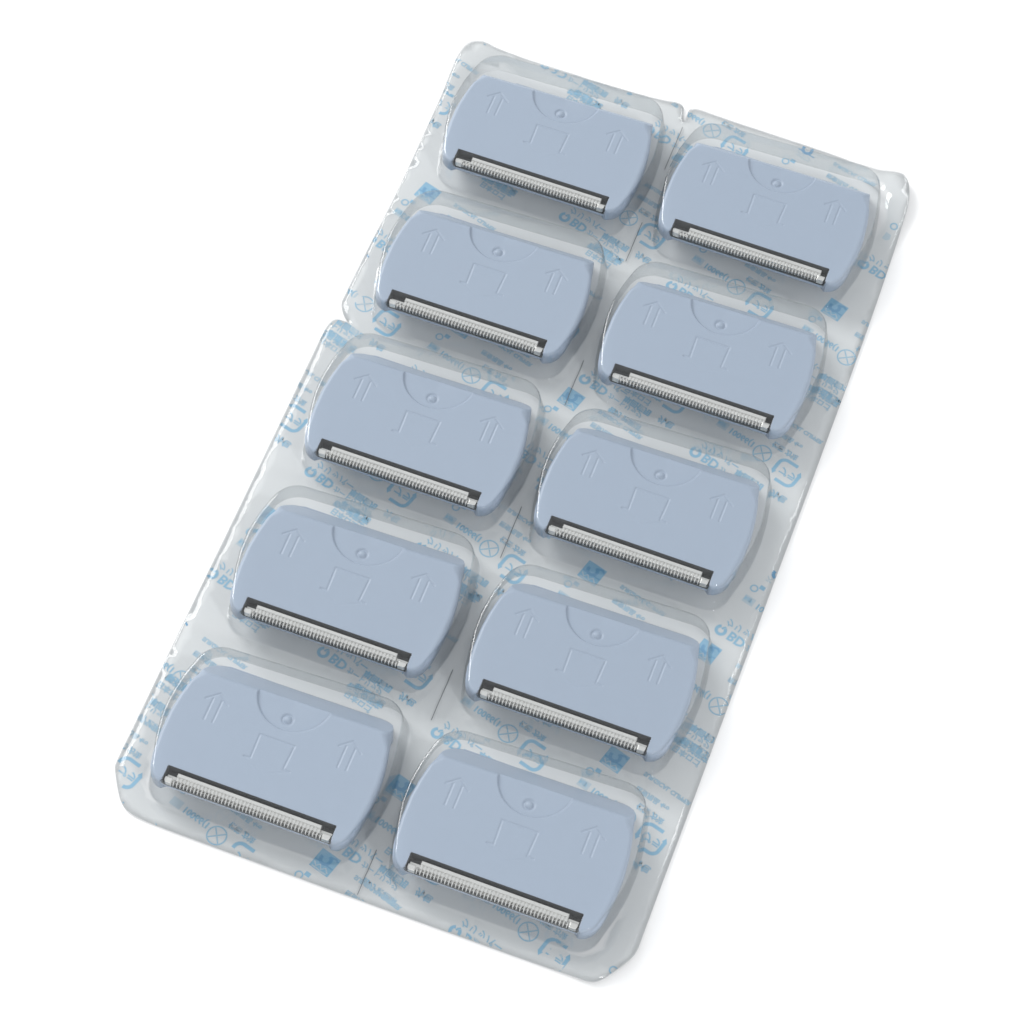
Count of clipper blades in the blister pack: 10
